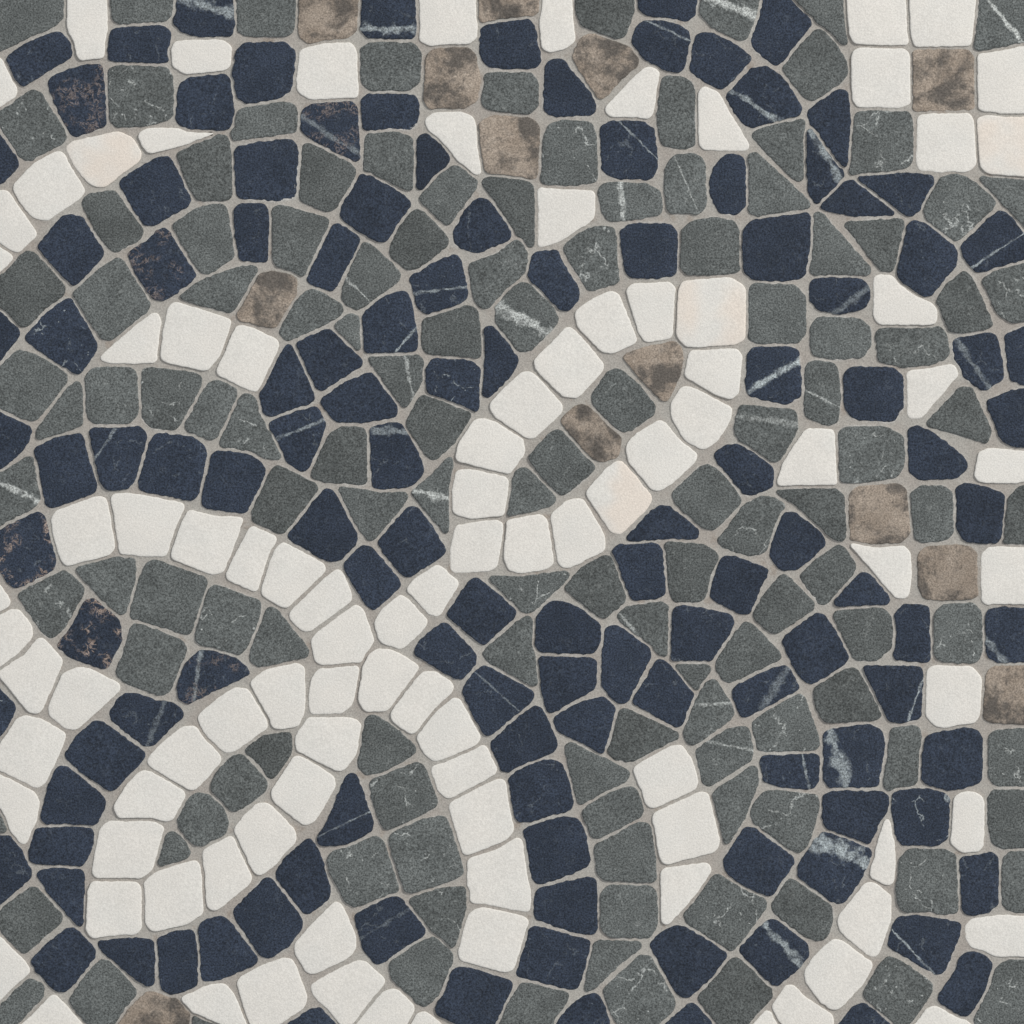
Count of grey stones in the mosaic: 130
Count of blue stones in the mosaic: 124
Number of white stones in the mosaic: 98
